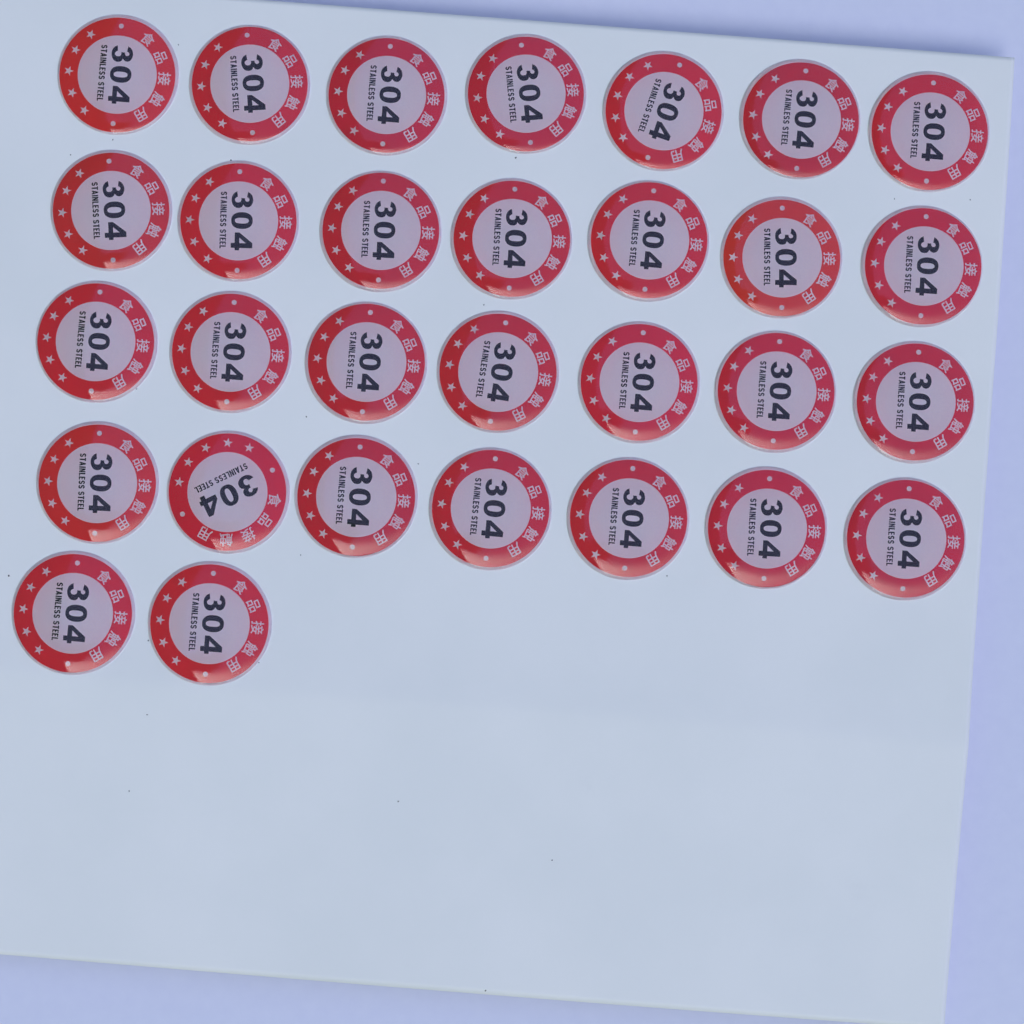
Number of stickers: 30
